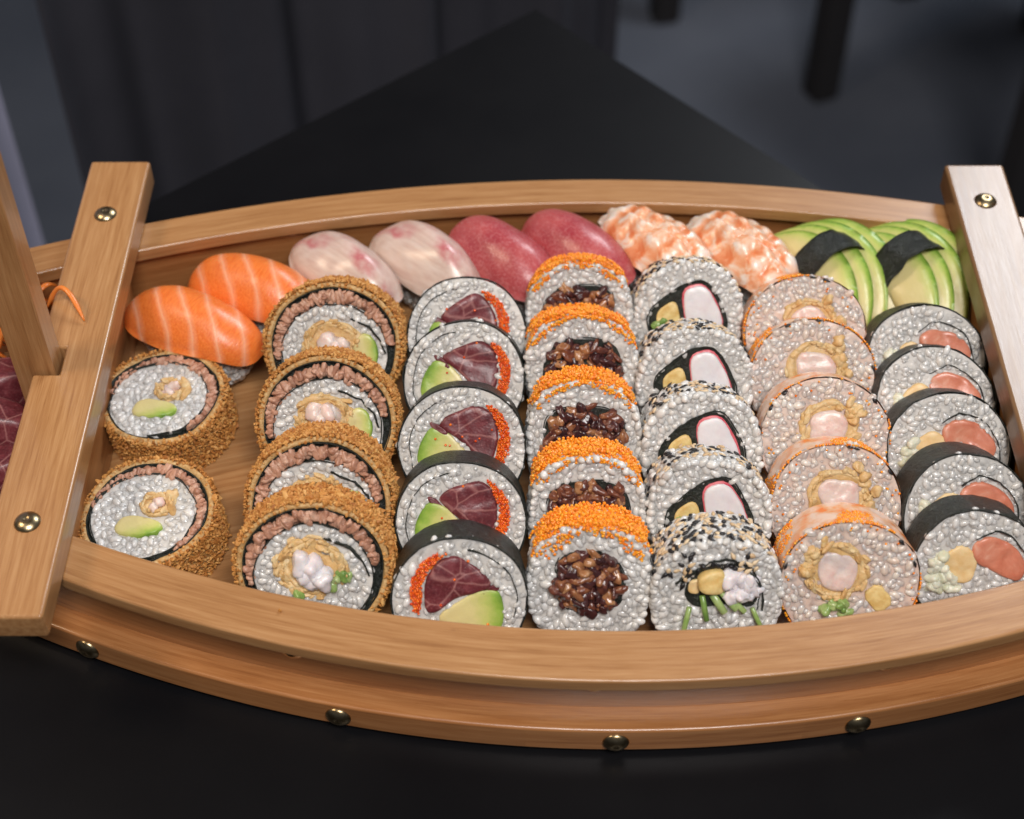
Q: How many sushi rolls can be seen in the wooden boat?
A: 31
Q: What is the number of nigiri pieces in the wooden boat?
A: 10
